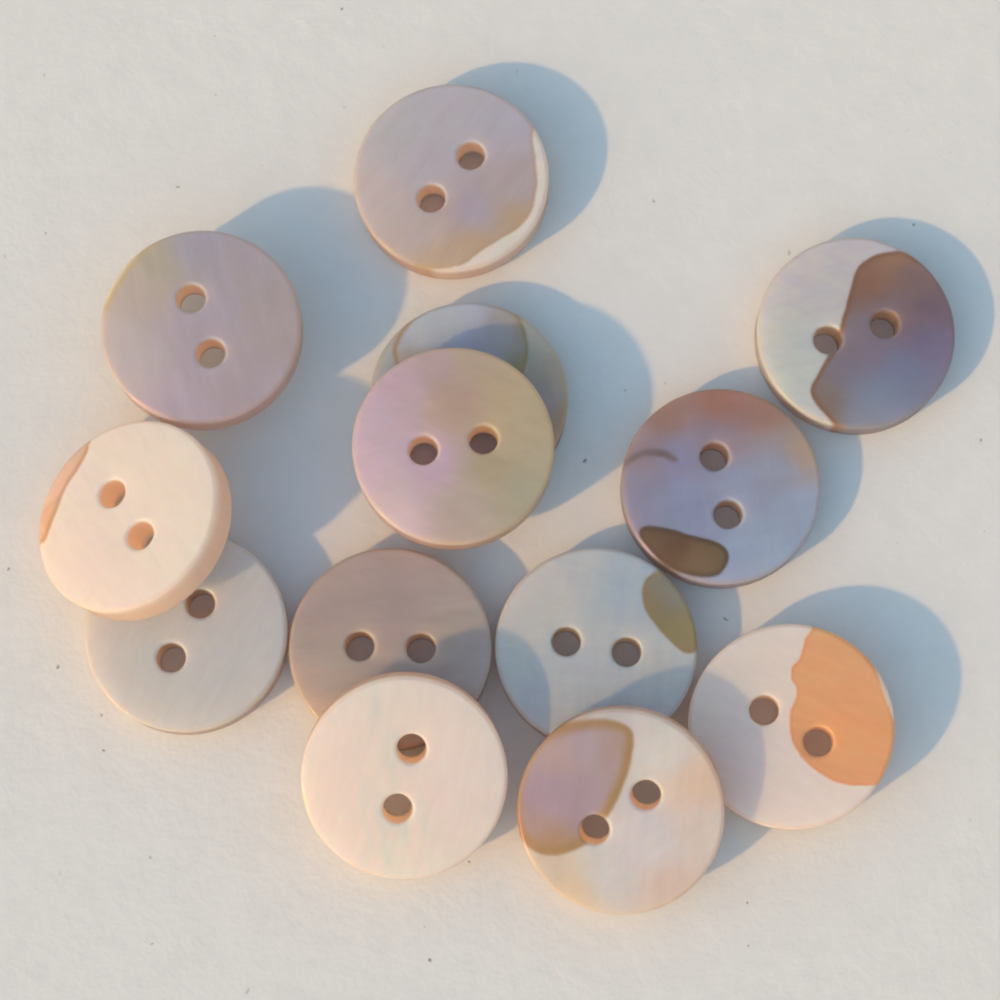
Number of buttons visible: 13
